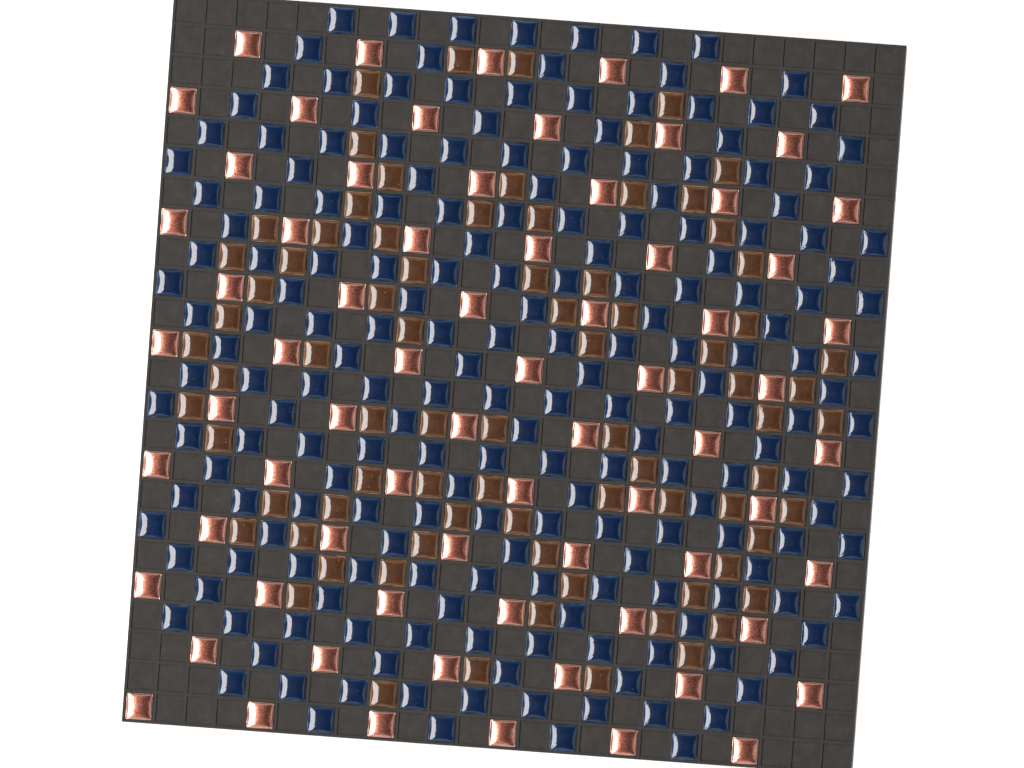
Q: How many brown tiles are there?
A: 80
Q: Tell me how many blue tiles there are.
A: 200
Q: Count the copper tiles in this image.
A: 72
